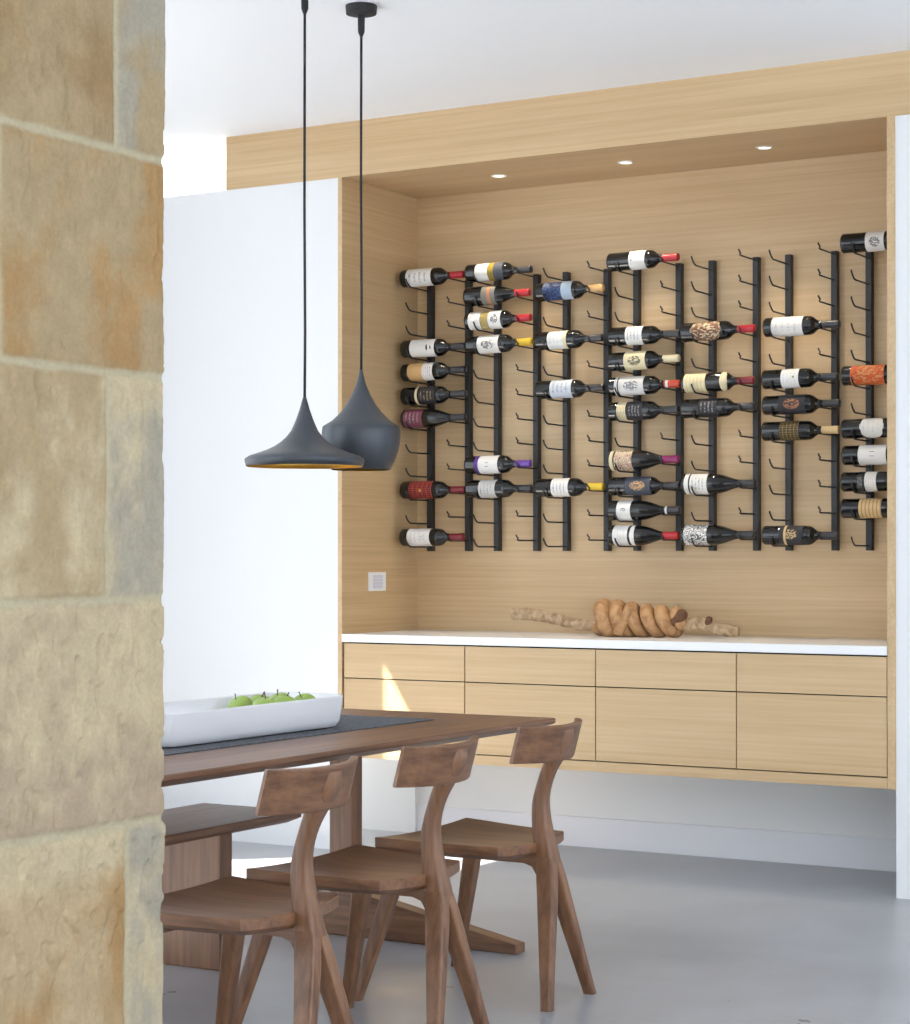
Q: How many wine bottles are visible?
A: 42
